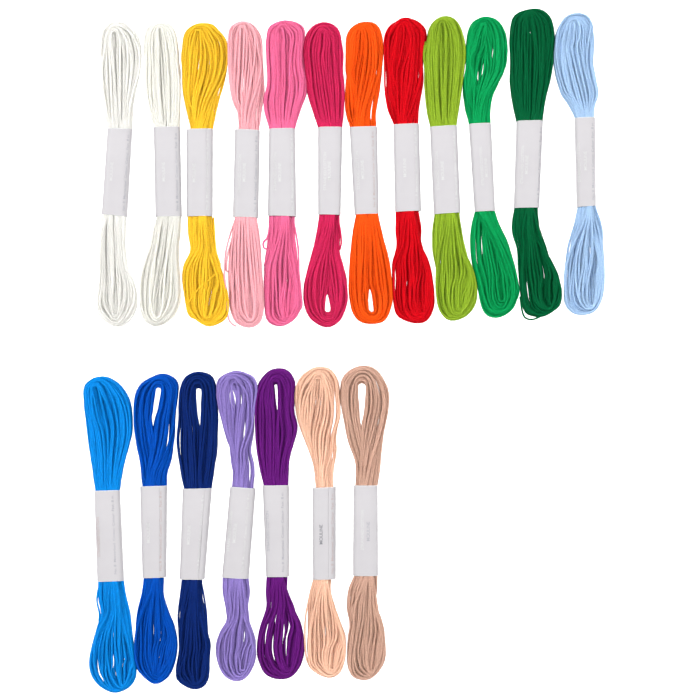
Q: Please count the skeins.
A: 19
